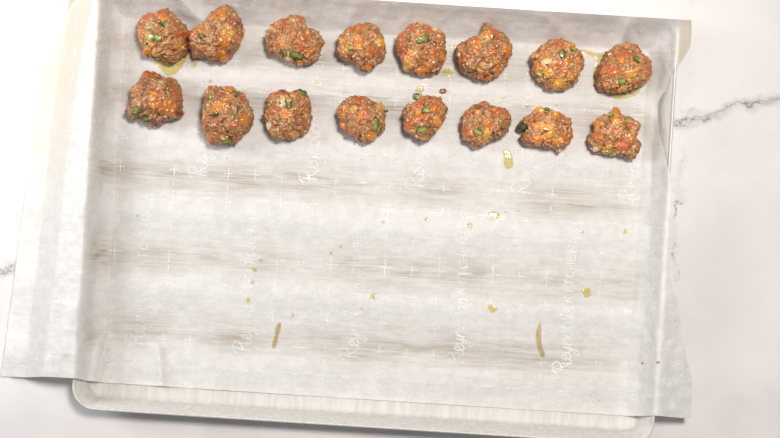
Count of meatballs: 16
